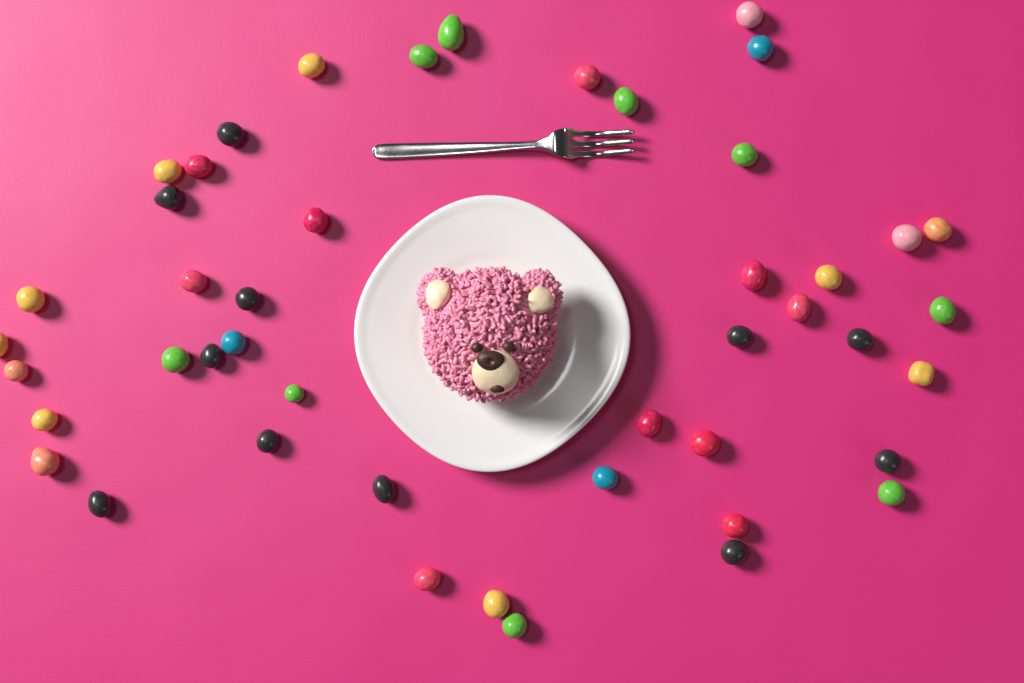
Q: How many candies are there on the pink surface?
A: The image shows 46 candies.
